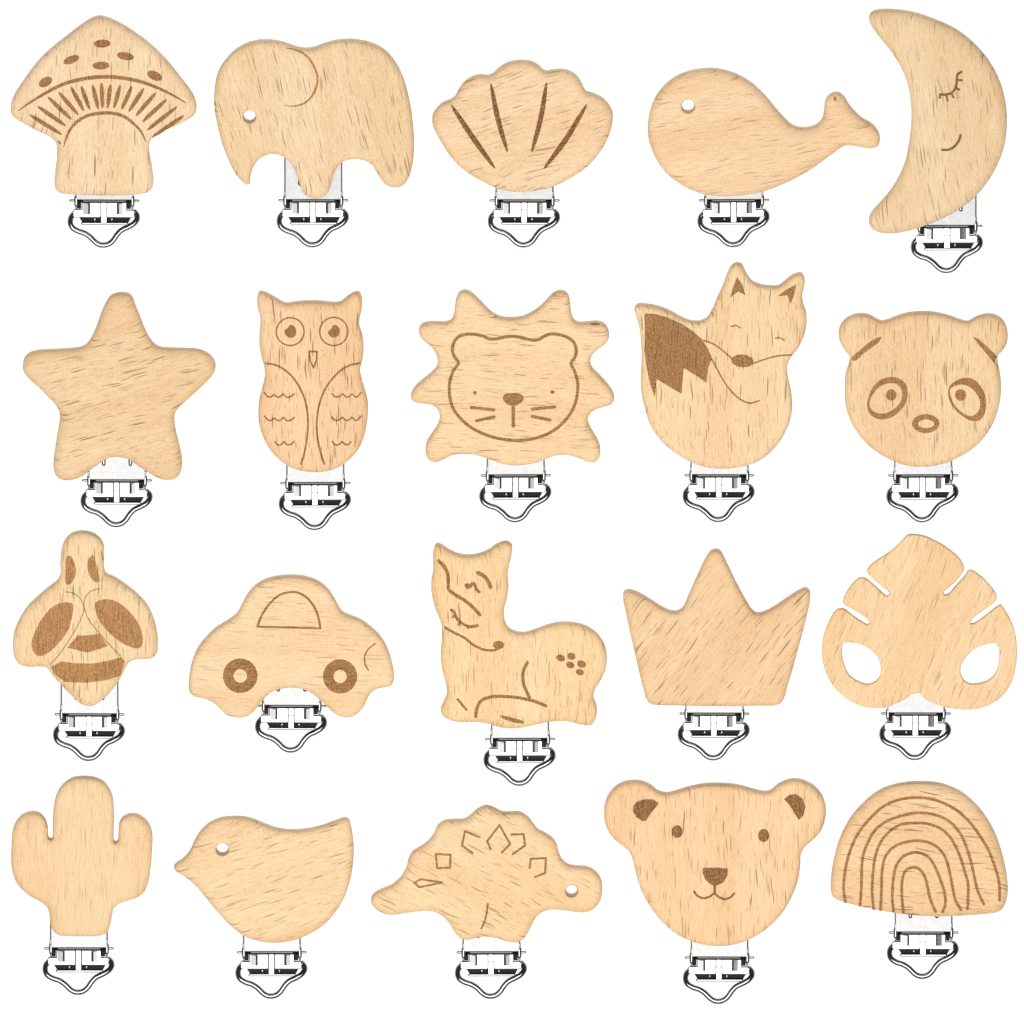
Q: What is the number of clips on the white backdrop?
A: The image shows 20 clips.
